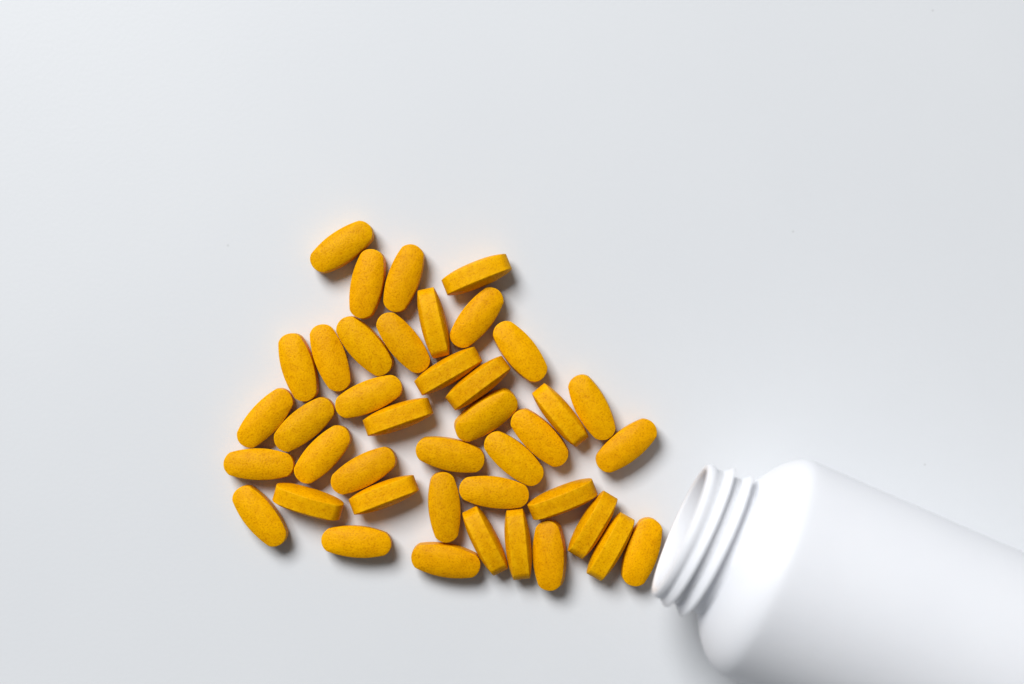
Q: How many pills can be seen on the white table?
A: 41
